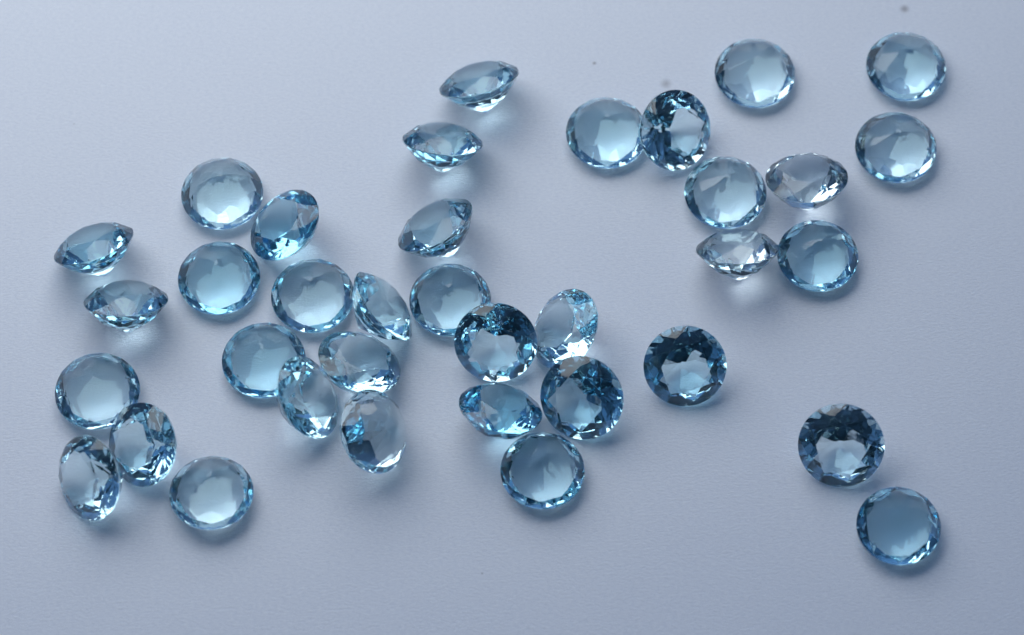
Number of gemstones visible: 36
